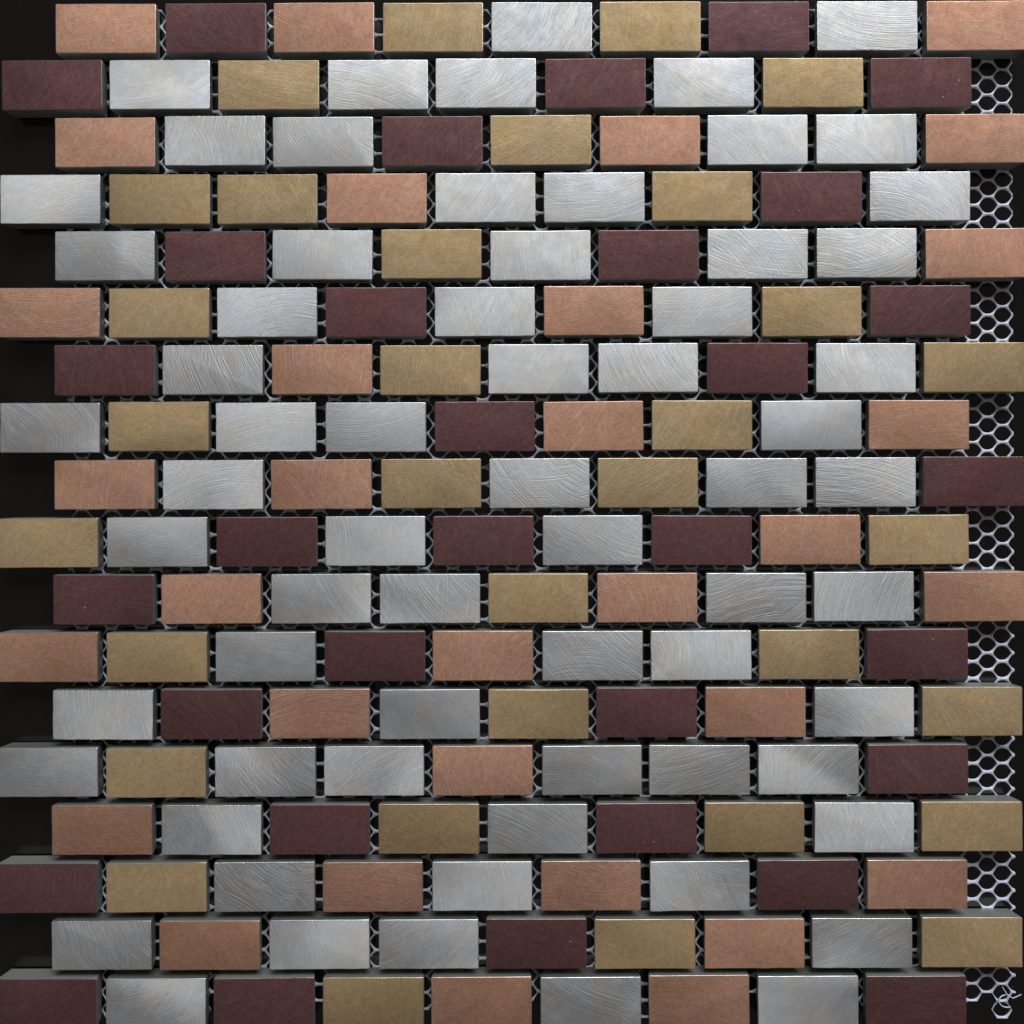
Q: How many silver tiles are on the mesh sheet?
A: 66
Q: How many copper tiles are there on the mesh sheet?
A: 32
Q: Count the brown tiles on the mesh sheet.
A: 32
